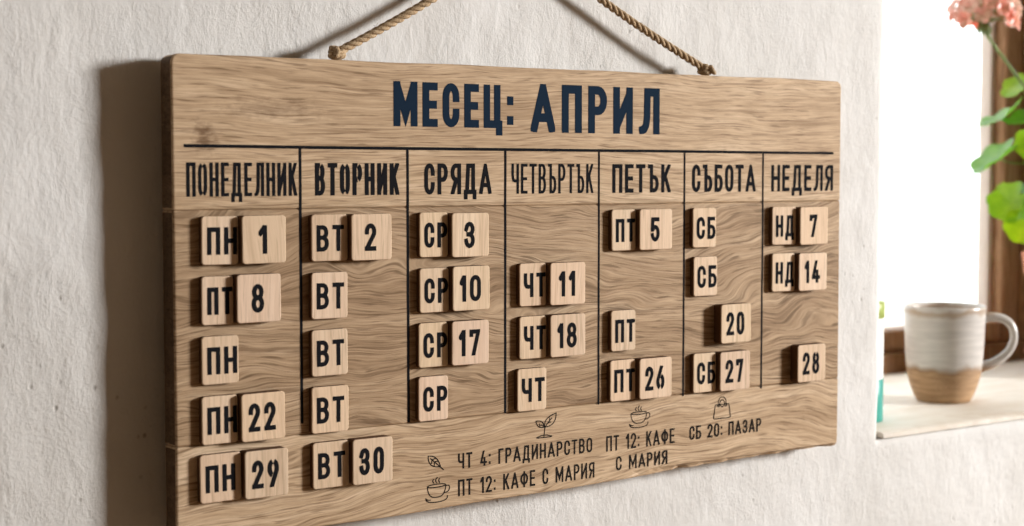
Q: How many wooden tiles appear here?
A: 43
